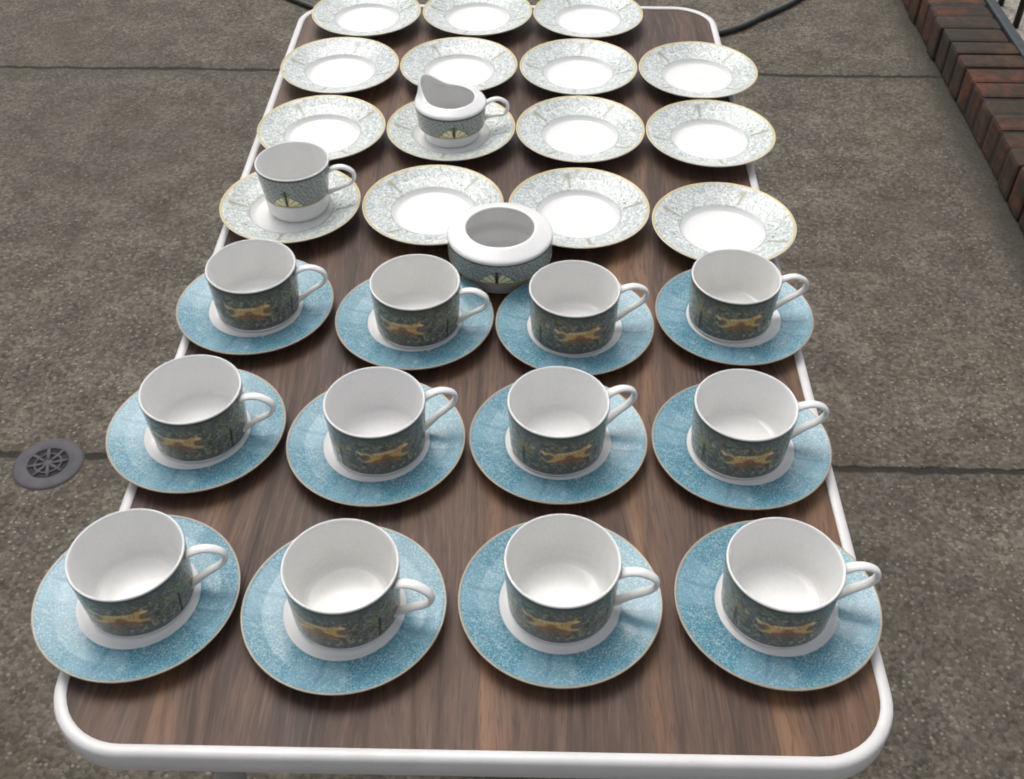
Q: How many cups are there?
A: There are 13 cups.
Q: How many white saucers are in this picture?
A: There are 15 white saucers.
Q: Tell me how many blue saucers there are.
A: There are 12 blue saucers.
